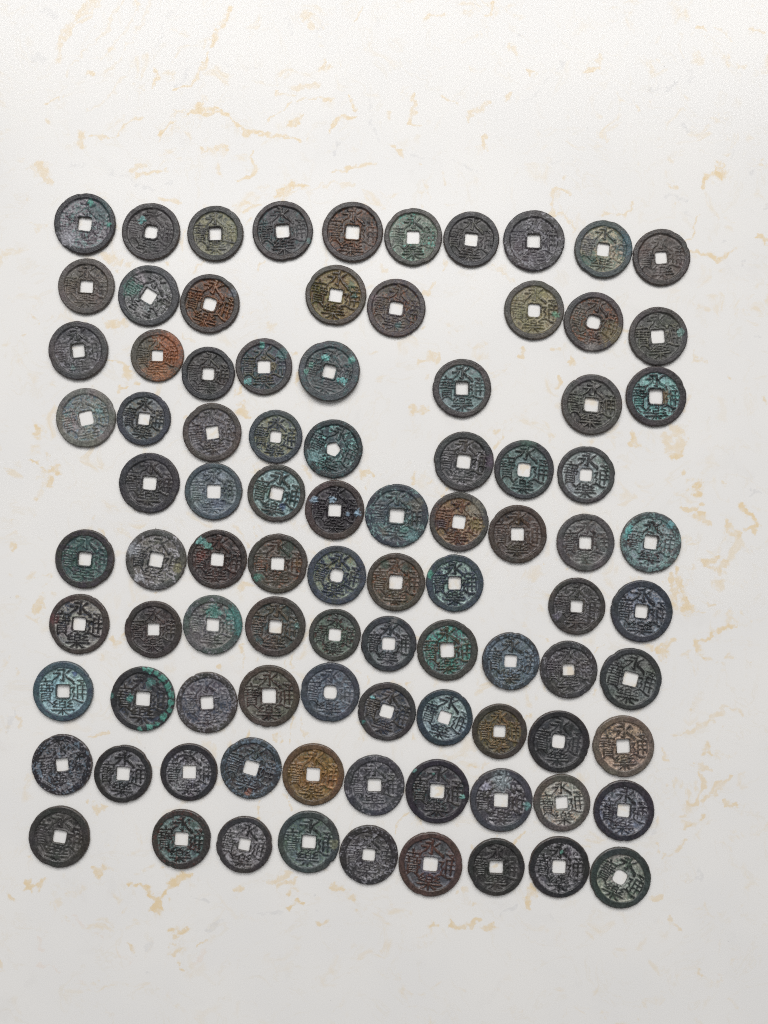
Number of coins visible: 91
